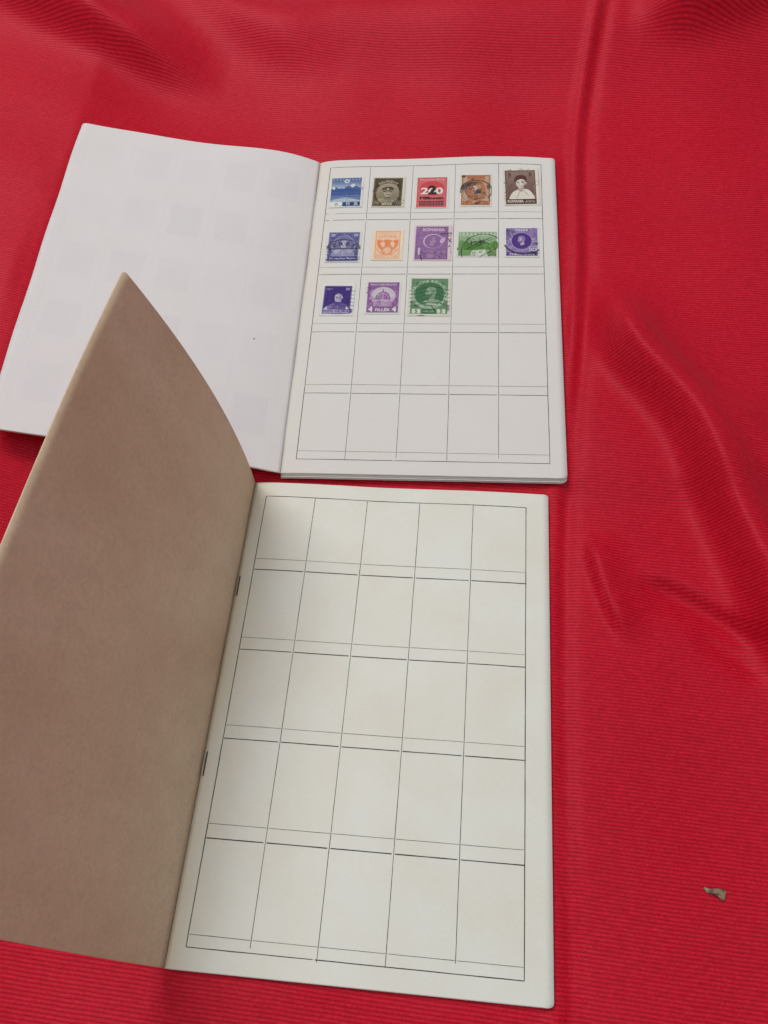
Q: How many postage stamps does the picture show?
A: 13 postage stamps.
